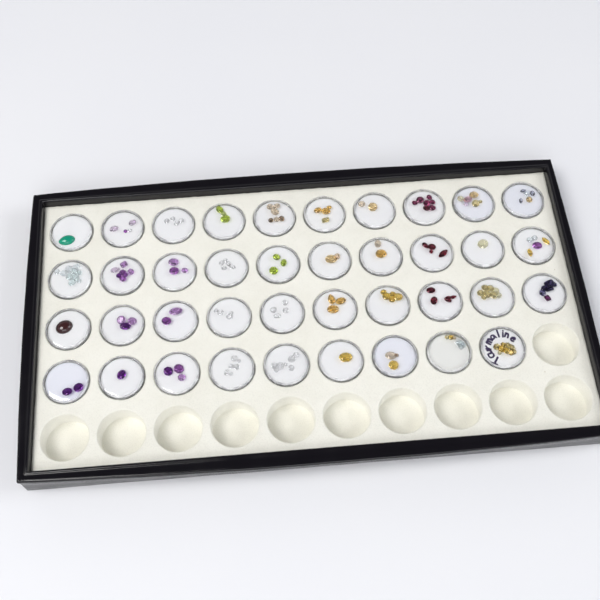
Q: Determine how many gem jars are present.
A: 39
